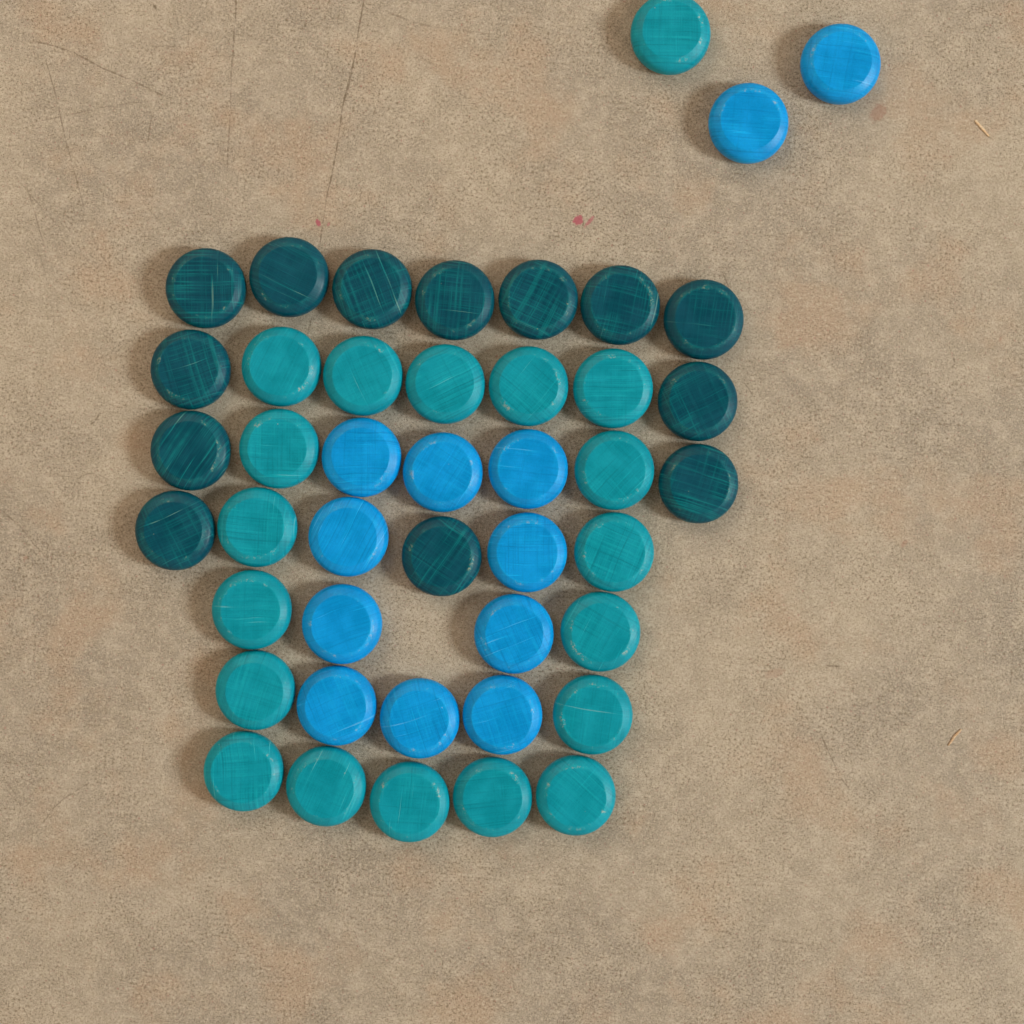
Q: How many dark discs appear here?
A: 13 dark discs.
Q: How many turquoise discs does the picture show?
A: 19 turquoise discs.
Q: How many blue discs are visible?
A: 12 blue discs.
